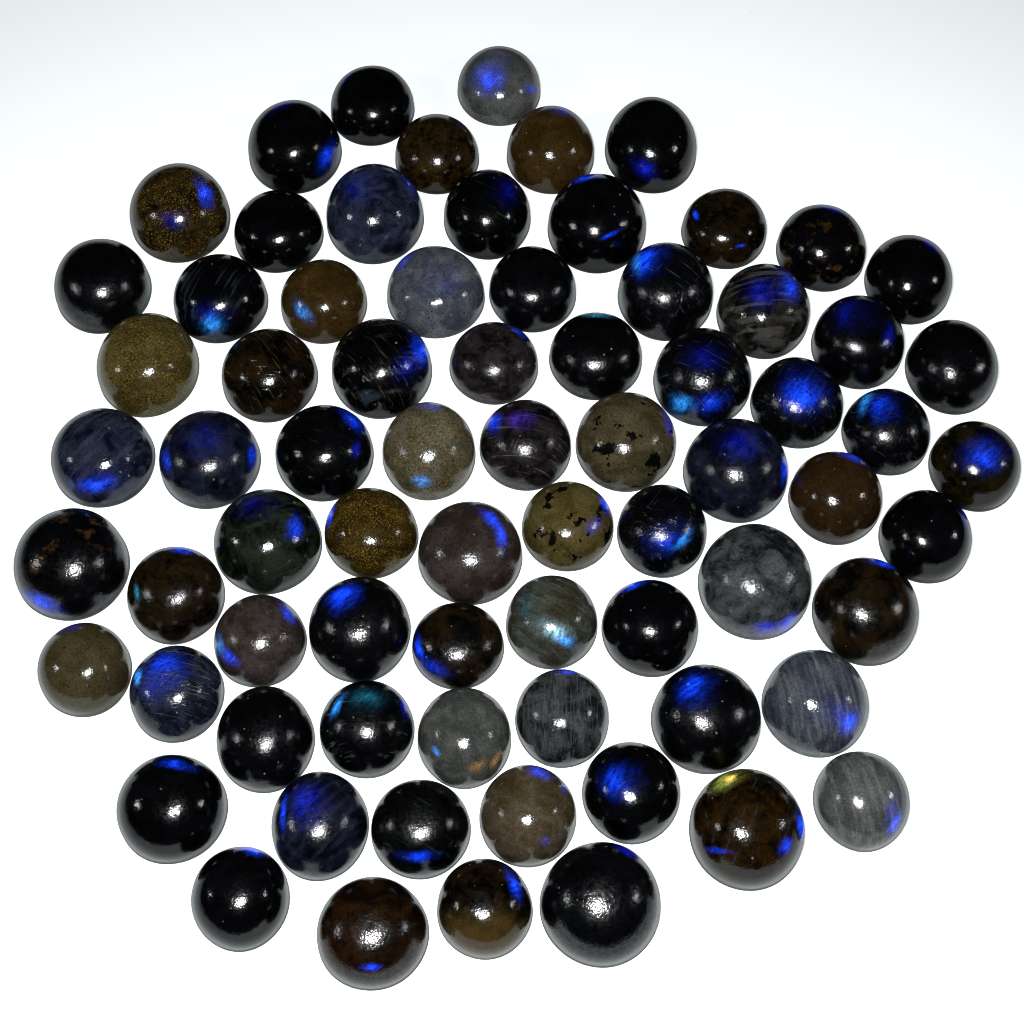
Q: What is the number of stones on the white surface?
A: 74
